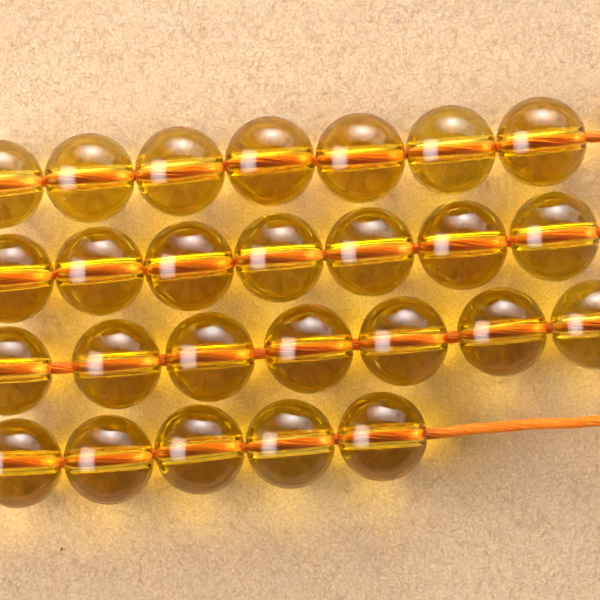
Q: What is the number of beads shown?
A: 26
